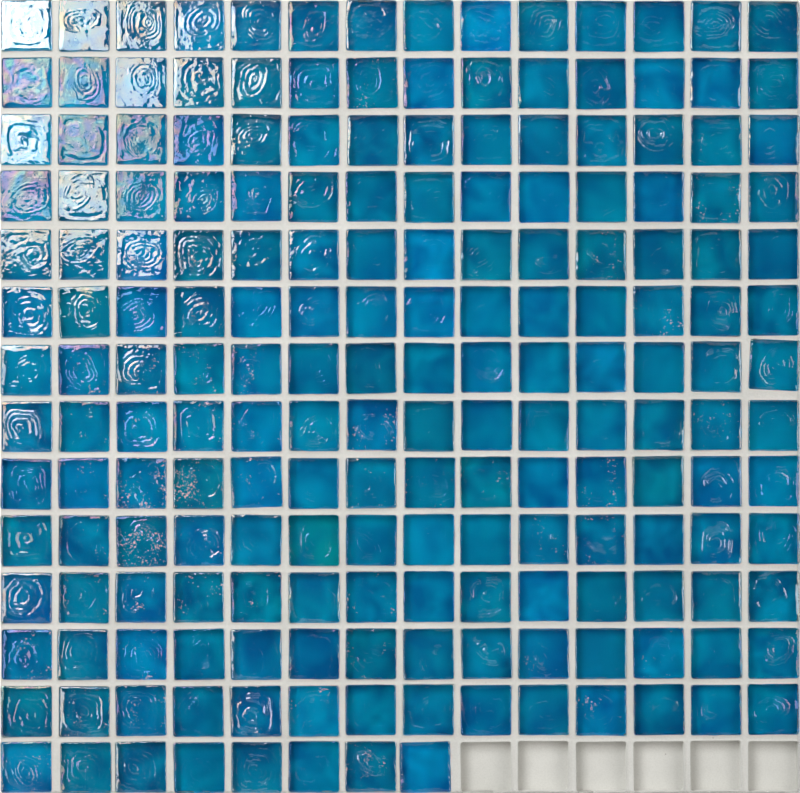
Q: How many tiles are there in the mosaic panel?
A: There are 190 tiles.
